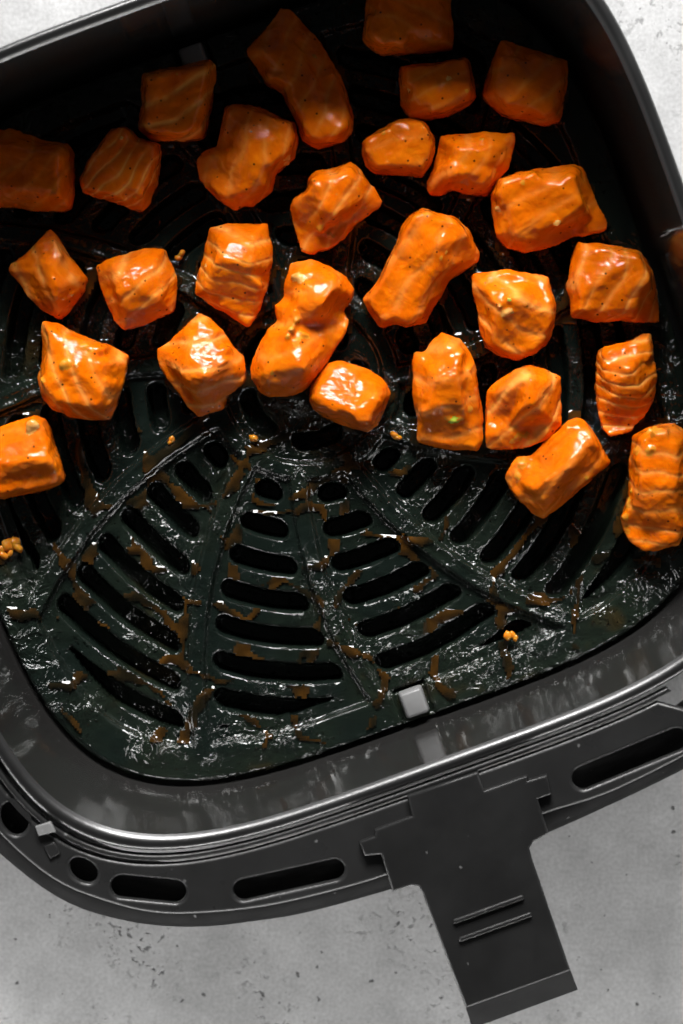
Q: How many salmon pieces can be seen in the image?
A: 28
